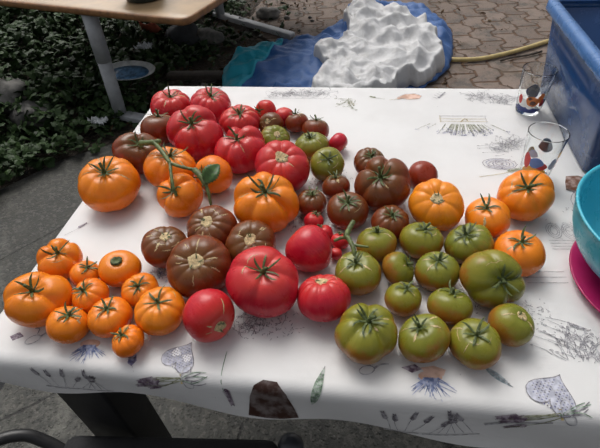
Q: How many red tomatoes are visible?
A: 17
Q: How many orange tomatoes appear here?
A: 19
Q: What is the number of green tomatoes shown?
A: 16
